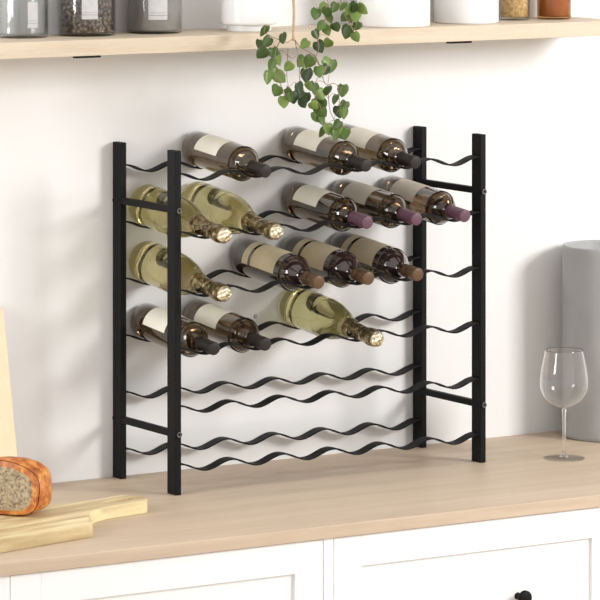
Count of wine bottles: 15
